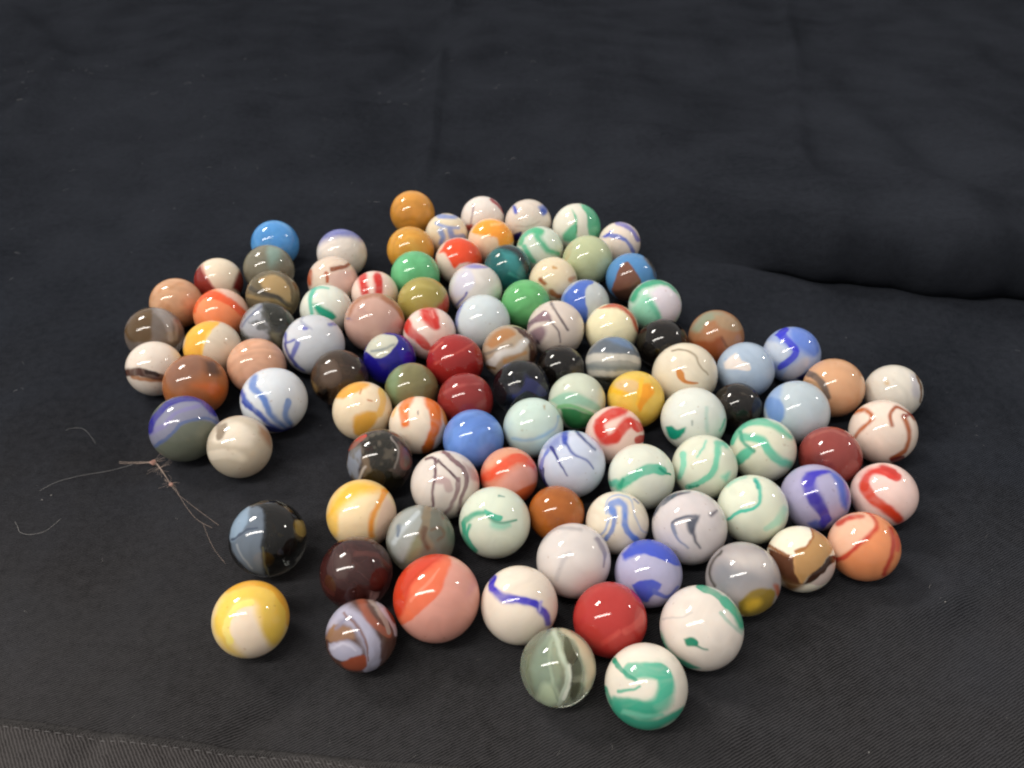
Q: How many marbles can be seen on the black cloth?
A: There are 104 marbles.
